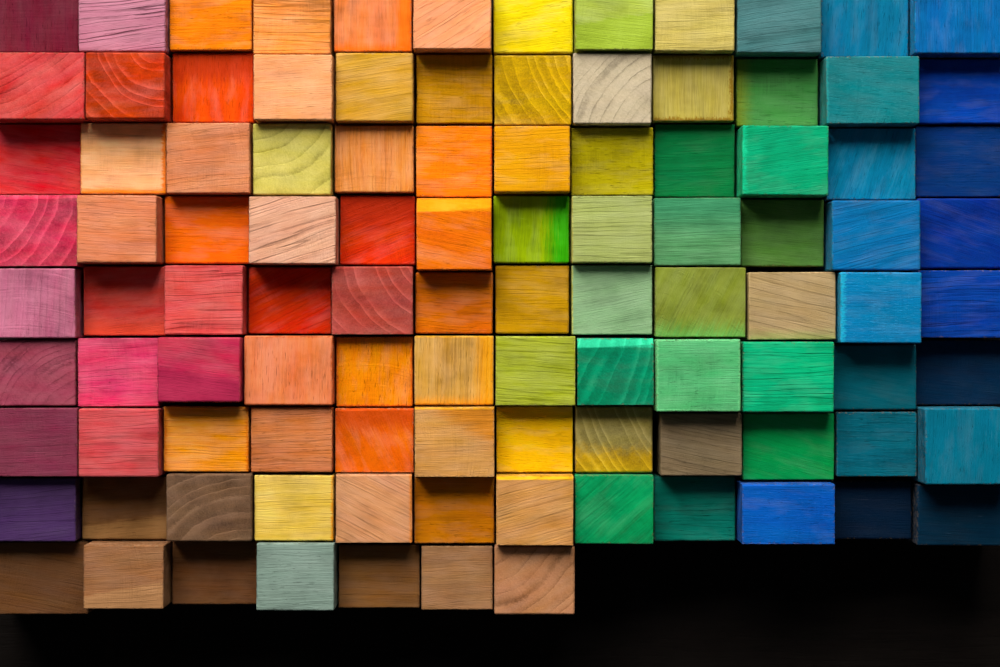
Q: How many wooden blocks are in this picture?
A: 103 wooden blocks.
